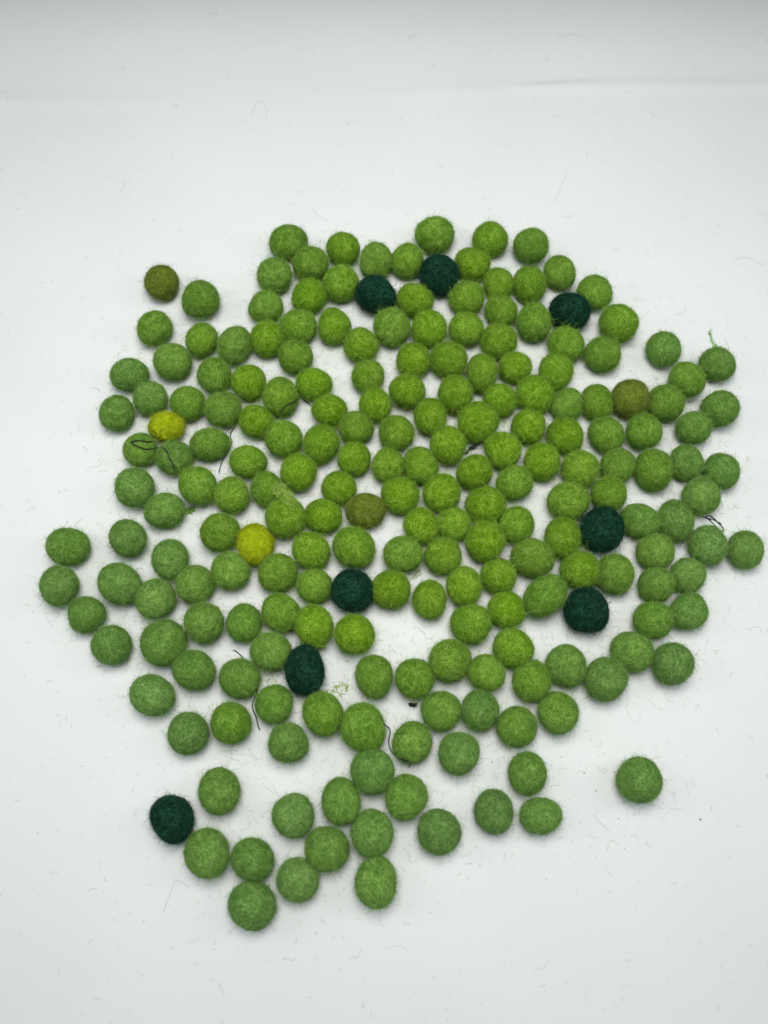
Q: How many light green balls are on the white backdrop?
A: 200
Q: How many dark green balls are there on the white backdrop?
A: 8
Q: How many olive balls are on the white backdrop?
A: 3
